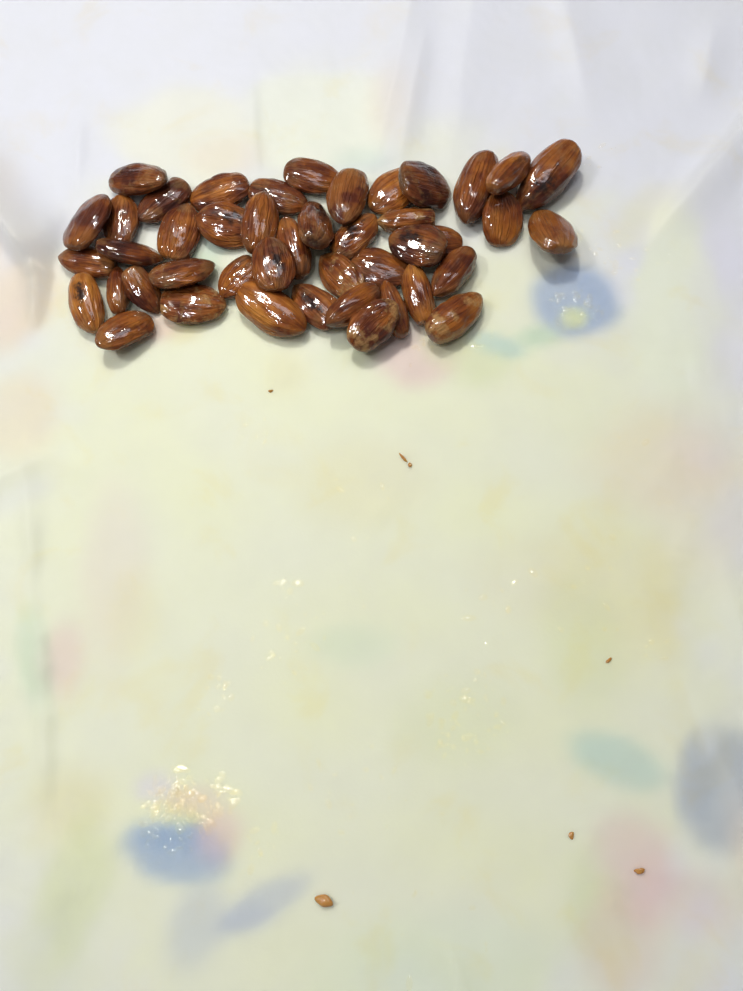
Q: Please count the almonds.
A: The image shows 44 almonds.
